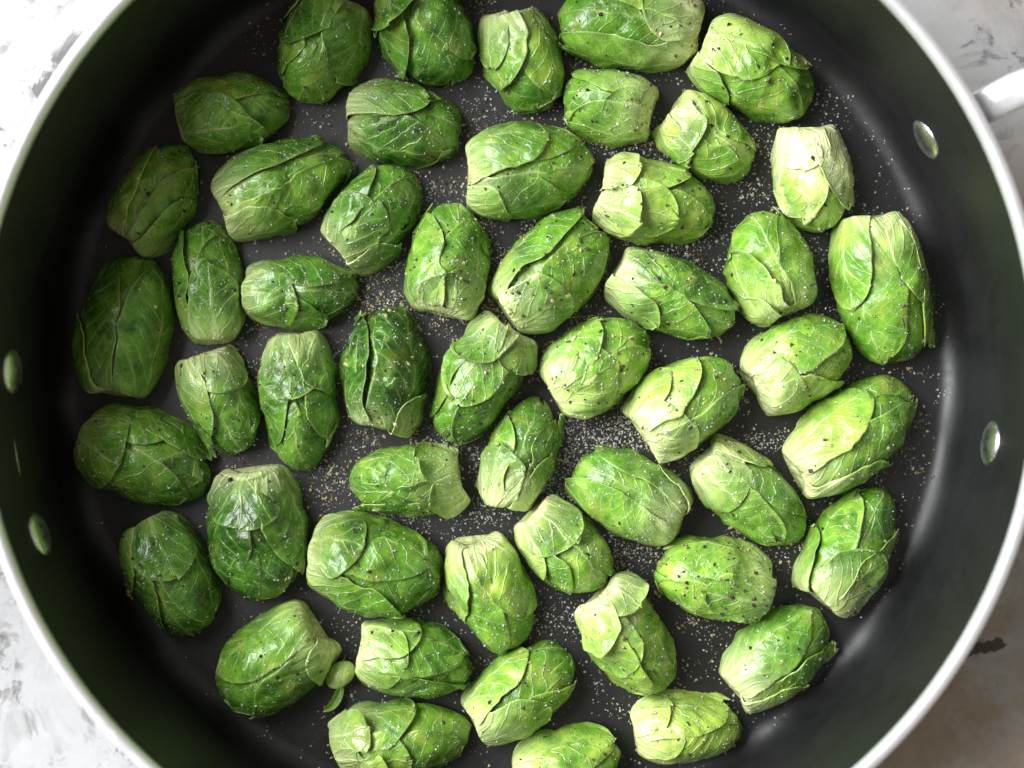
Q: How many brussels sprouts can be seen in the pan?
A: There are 51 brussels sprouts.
